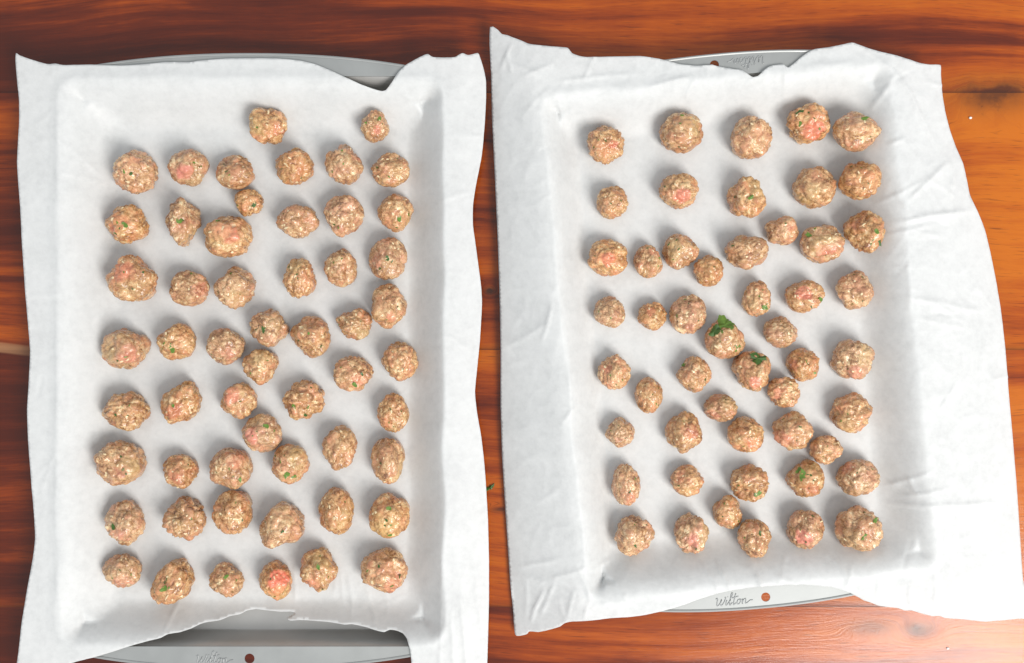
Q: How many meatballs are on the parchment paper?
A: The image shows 106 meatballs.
